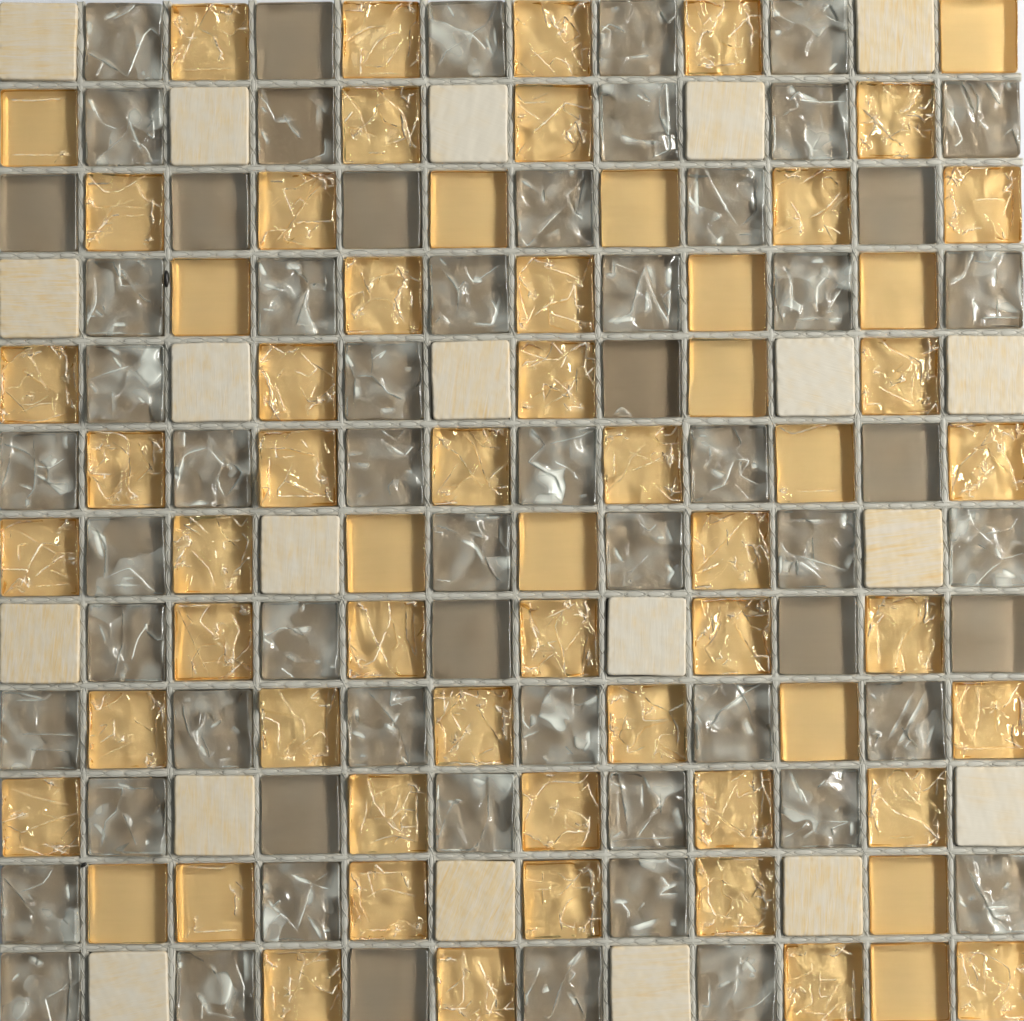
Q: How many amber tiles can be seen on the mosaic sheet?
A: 63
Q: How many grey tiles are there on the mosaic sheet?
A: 61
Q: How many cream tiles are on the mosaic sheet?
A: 20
